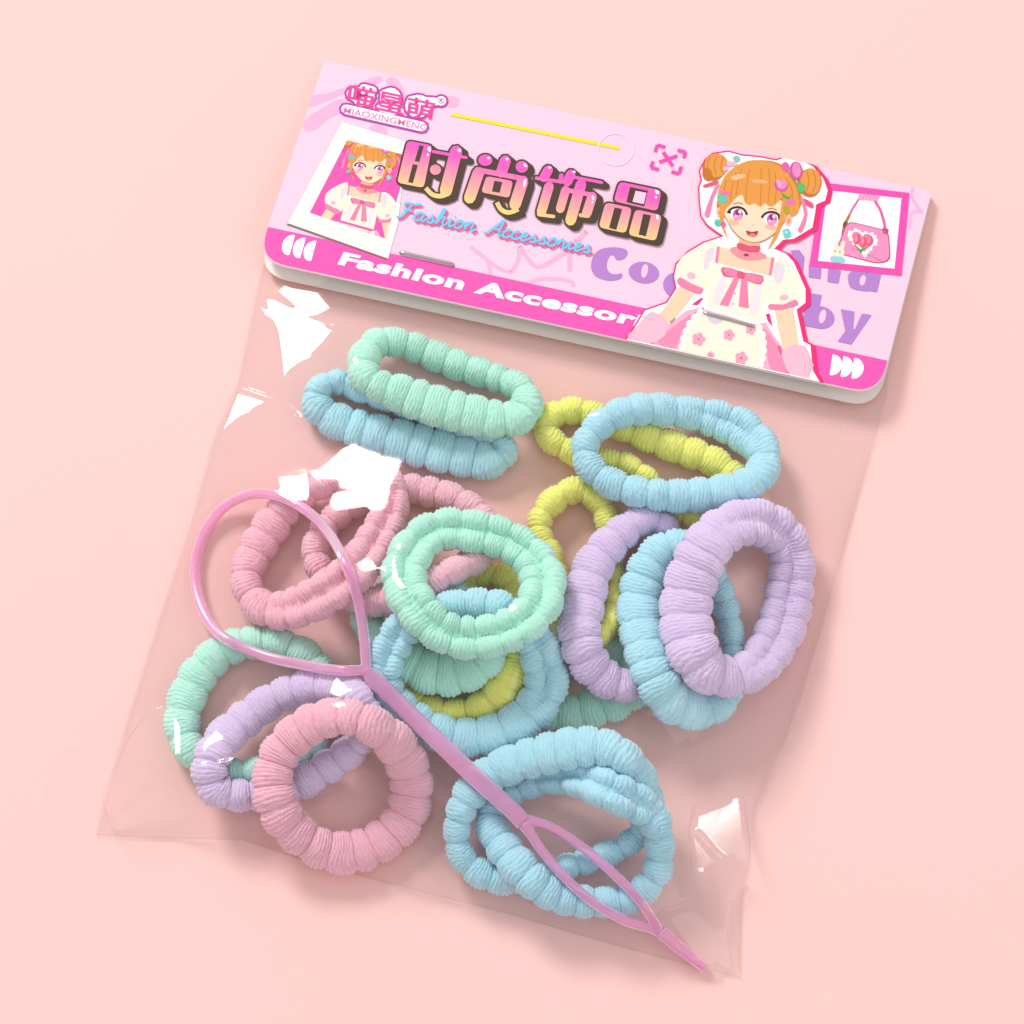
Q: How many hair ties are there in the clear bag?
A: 20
